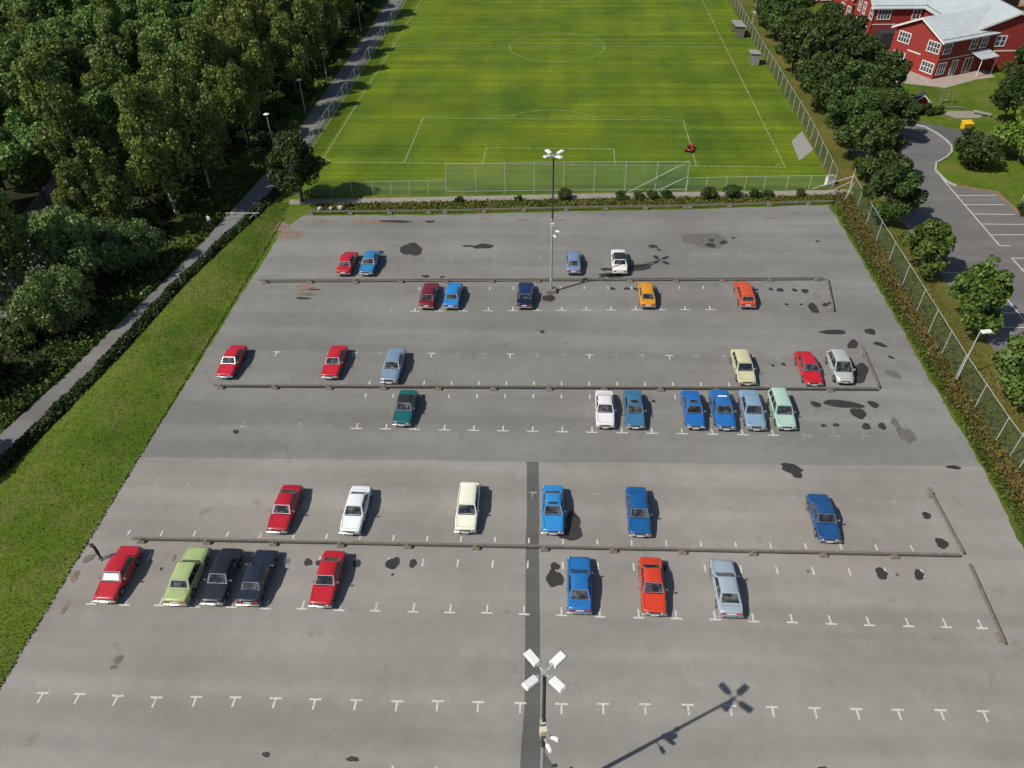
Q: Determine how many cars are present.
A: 36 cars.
